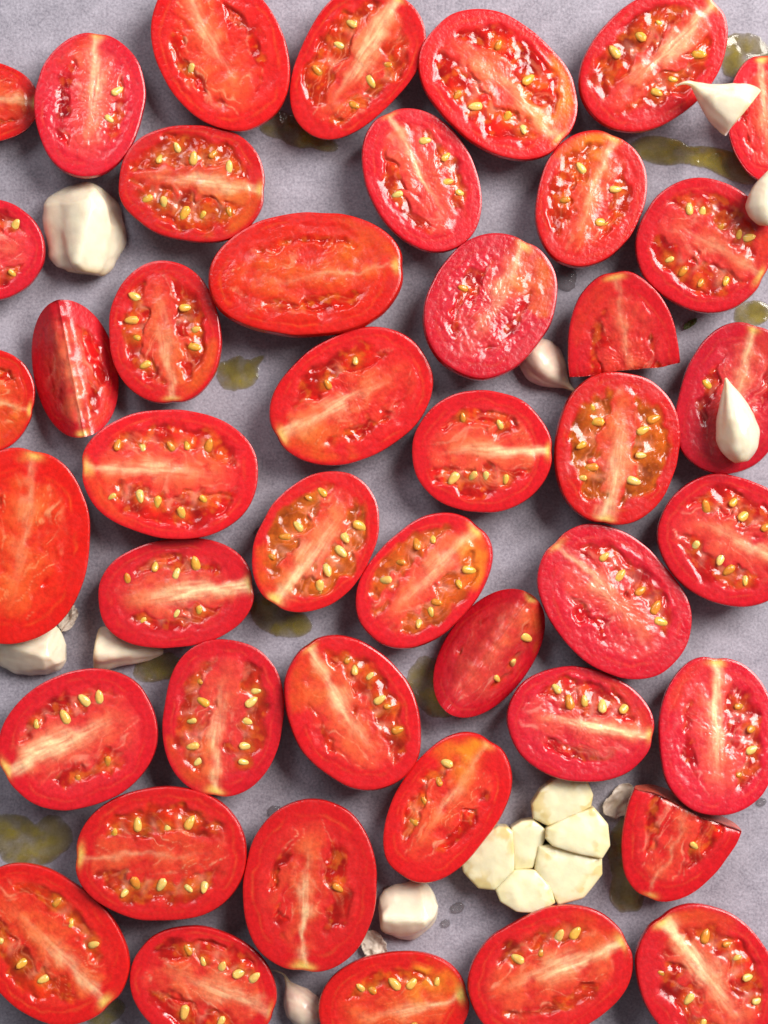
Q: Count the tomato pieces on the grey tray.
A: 44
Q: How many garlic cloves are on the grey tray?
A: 15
